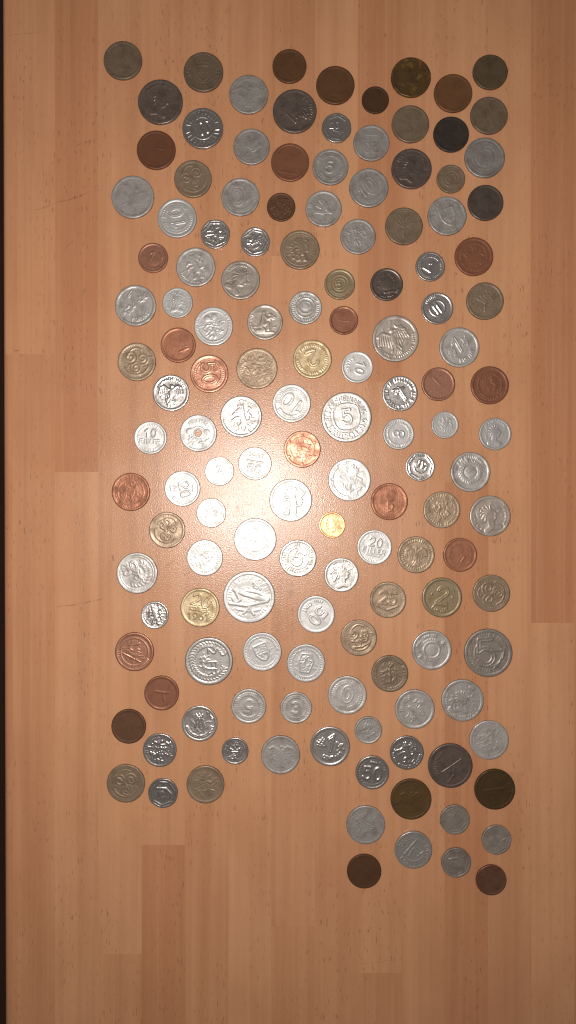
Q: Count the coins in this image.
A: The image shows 140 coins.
